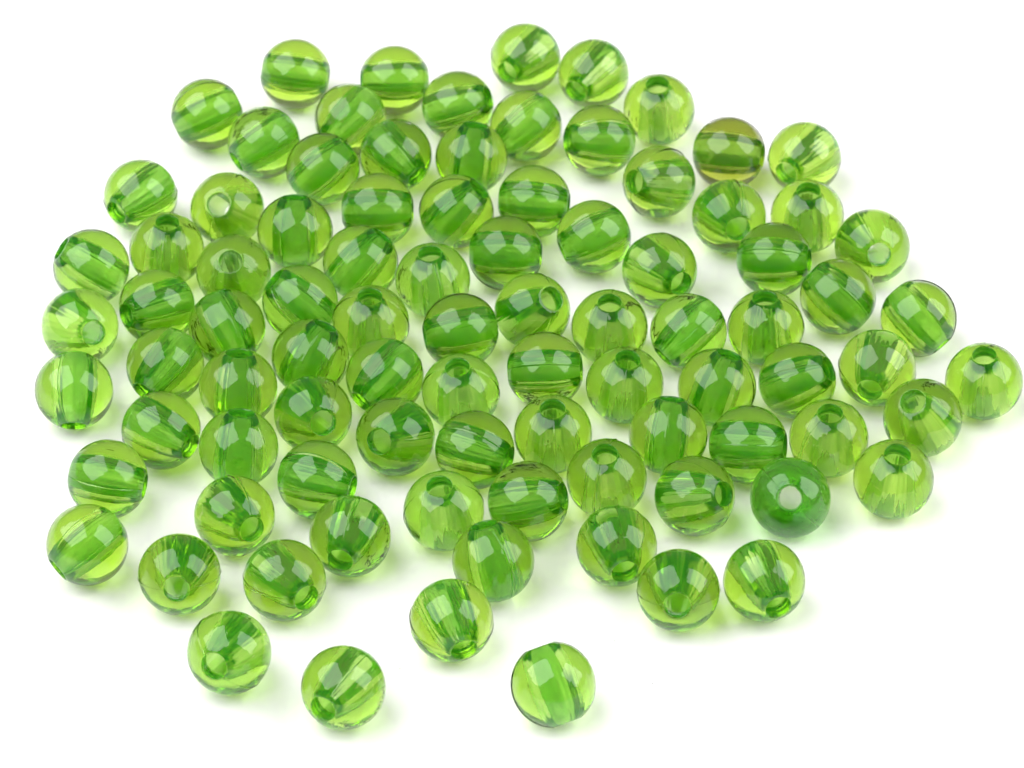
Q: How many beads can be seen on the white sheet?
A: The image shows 90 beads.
